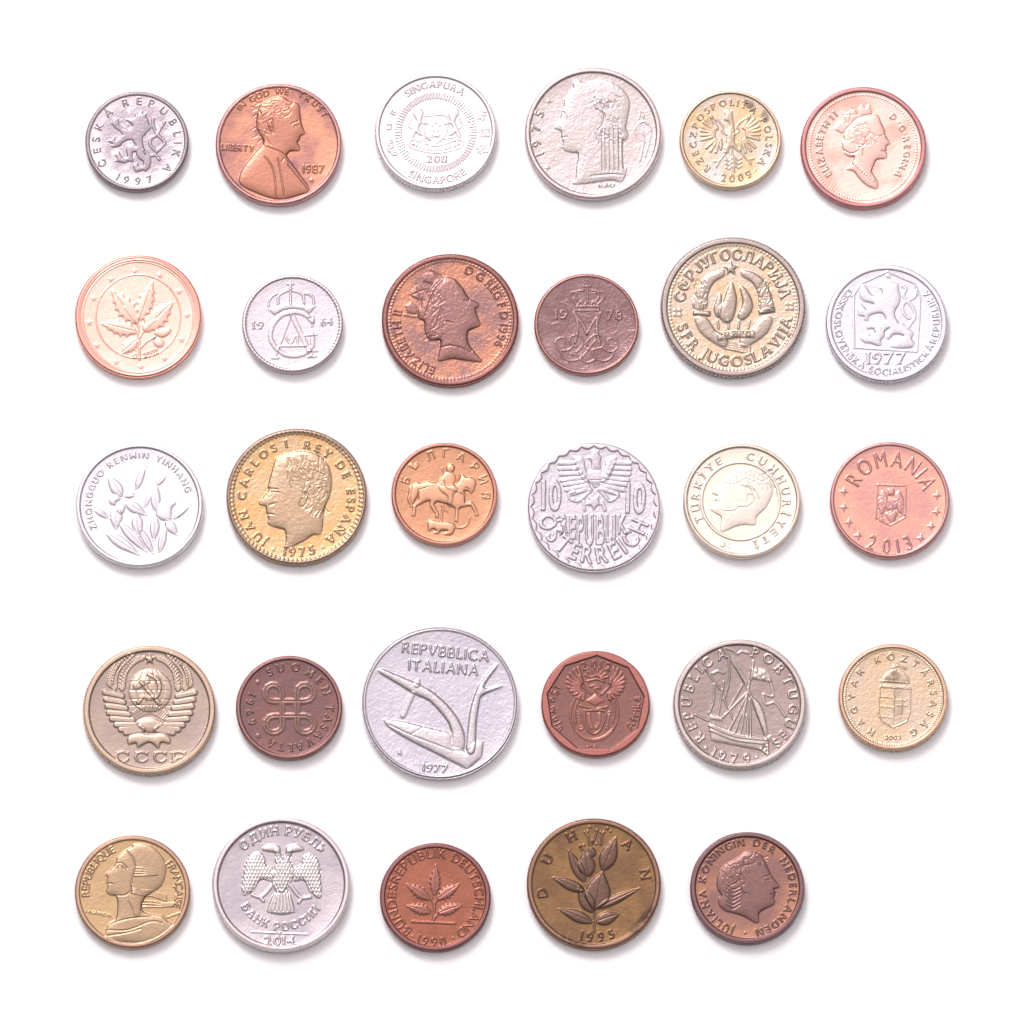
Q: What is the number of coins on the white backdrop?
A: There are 29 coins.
